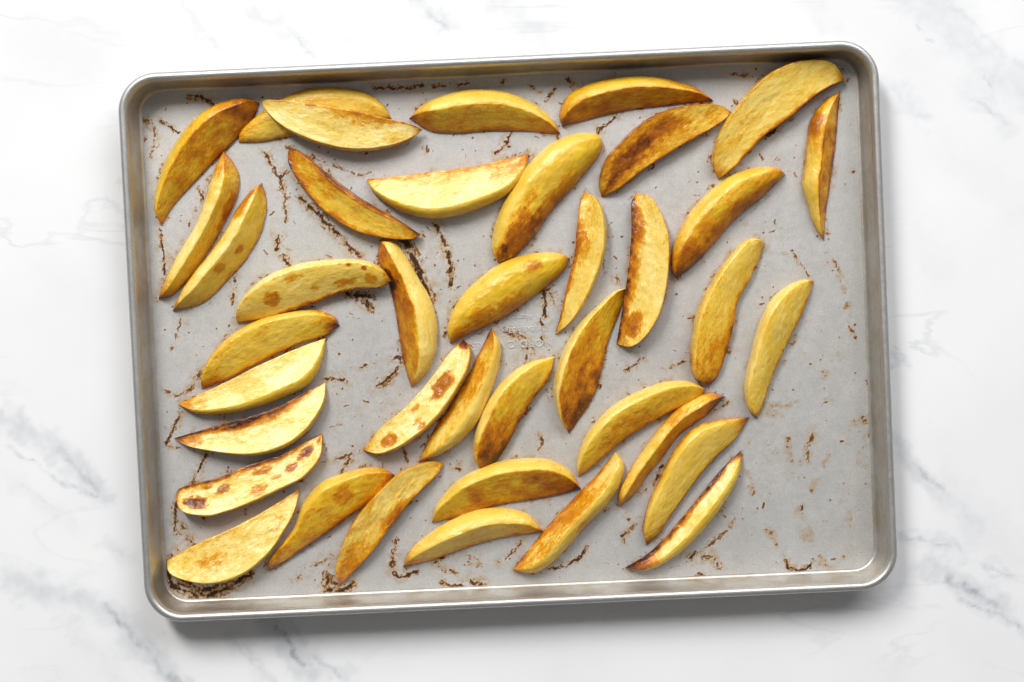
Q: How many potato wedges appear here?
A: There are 39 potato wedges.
